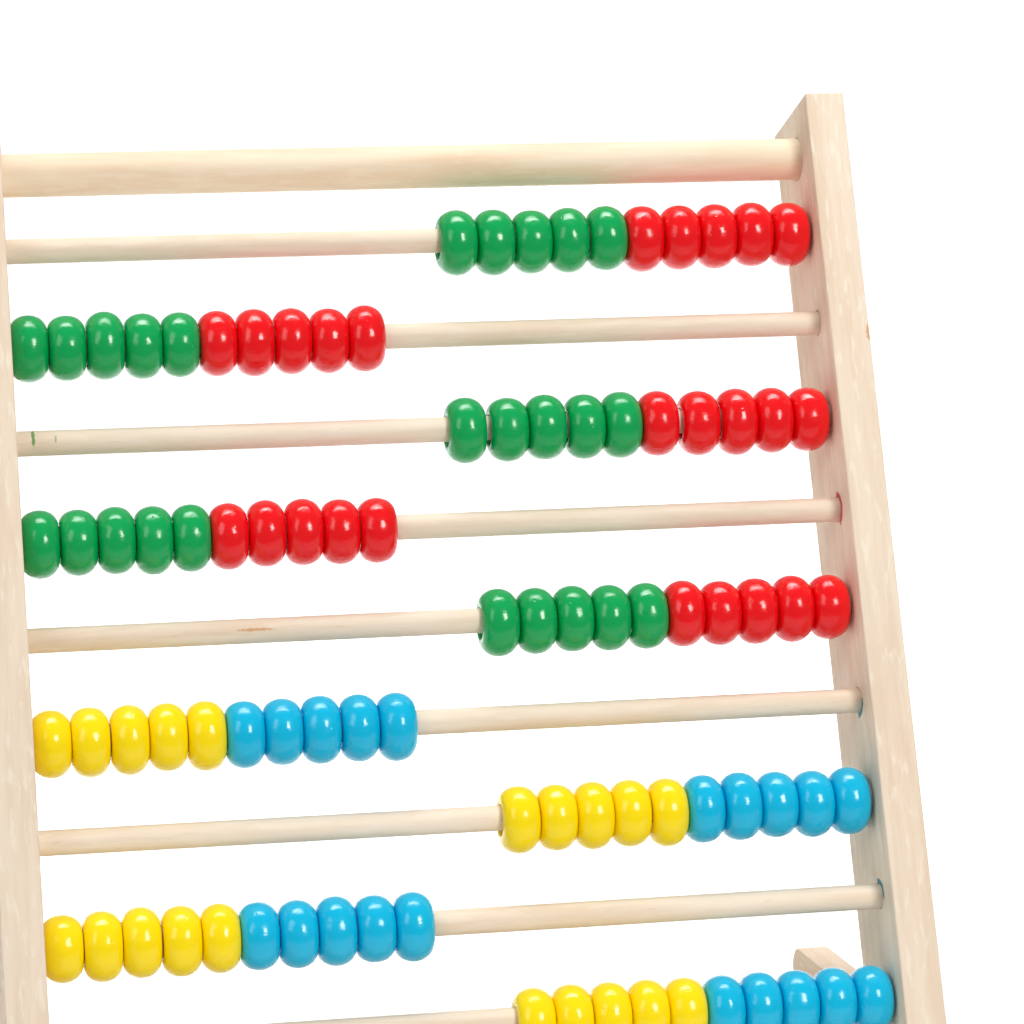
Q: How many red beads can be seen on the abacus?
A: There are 25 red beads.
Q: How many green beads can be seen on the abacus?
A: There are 25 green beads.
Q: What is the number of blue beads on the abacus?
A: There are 20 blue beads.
